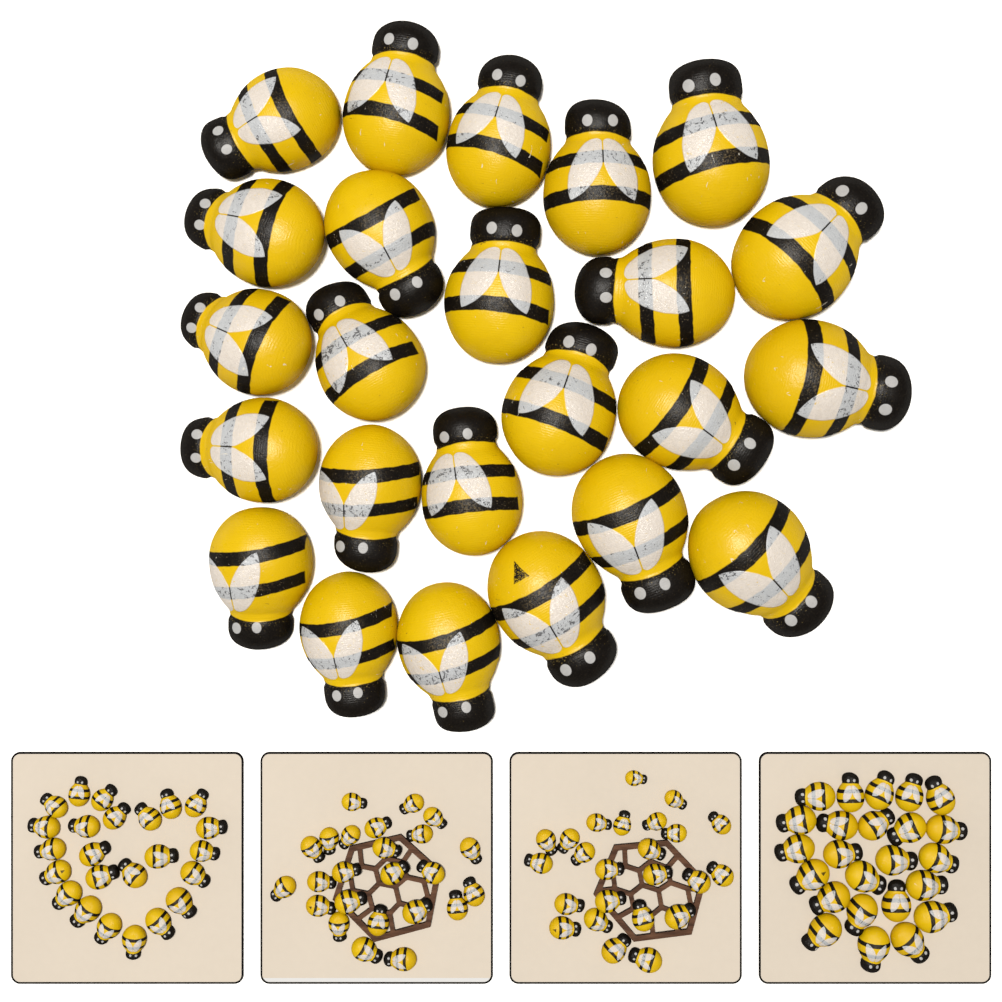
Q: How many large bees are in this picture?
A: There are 24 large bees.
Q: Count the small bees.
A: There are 96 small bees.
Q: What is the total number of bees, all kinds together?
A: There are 120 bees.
